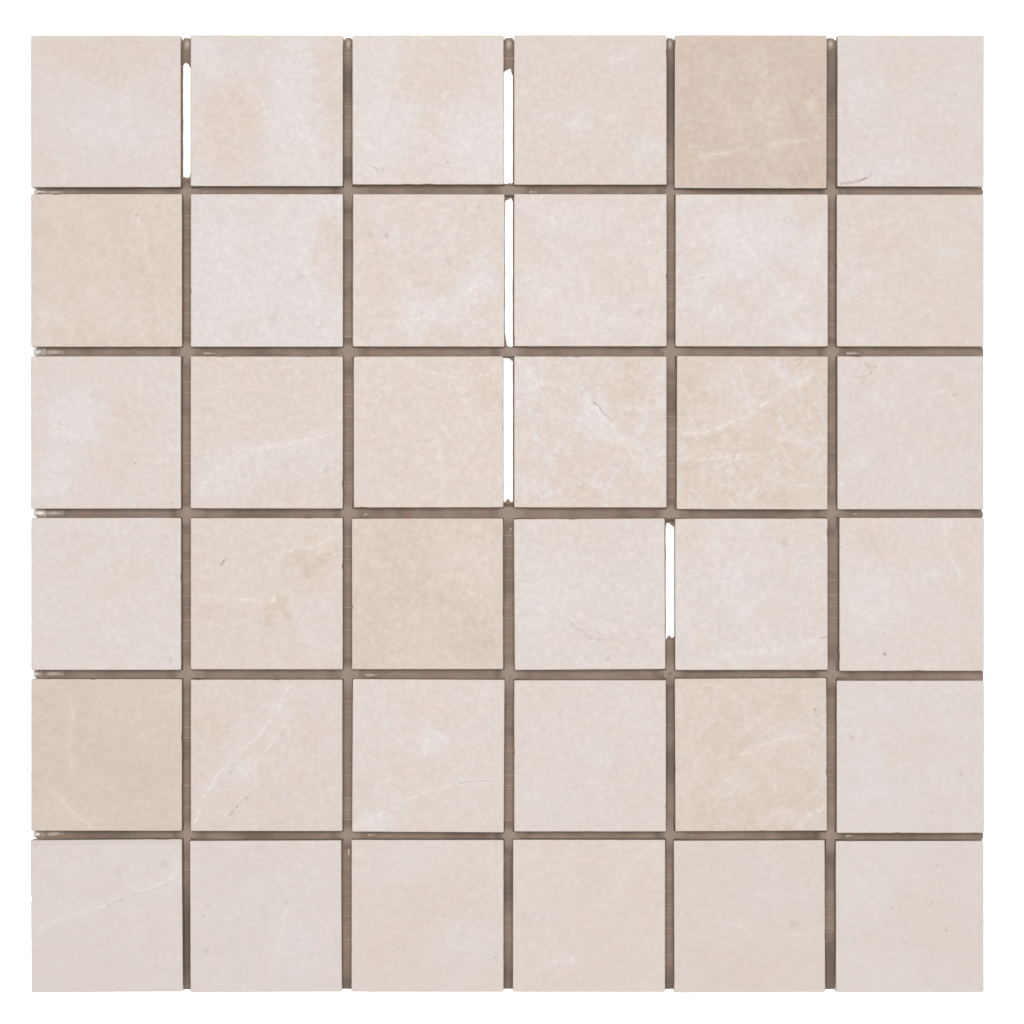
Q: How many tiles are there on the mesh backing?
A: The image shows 36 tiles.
